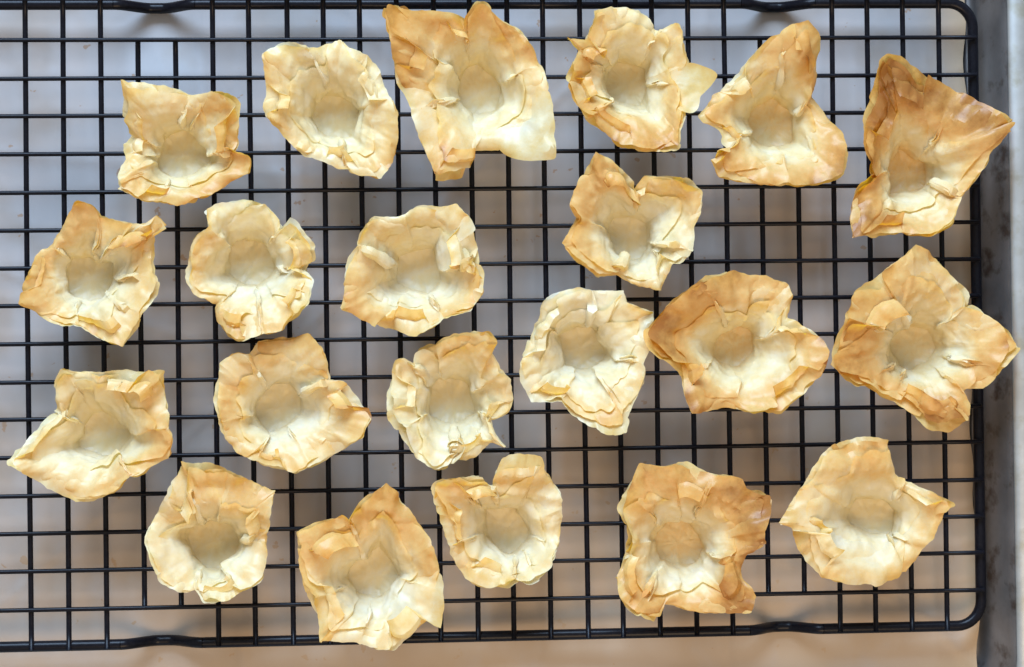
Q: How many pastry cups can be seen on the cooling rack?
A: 21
